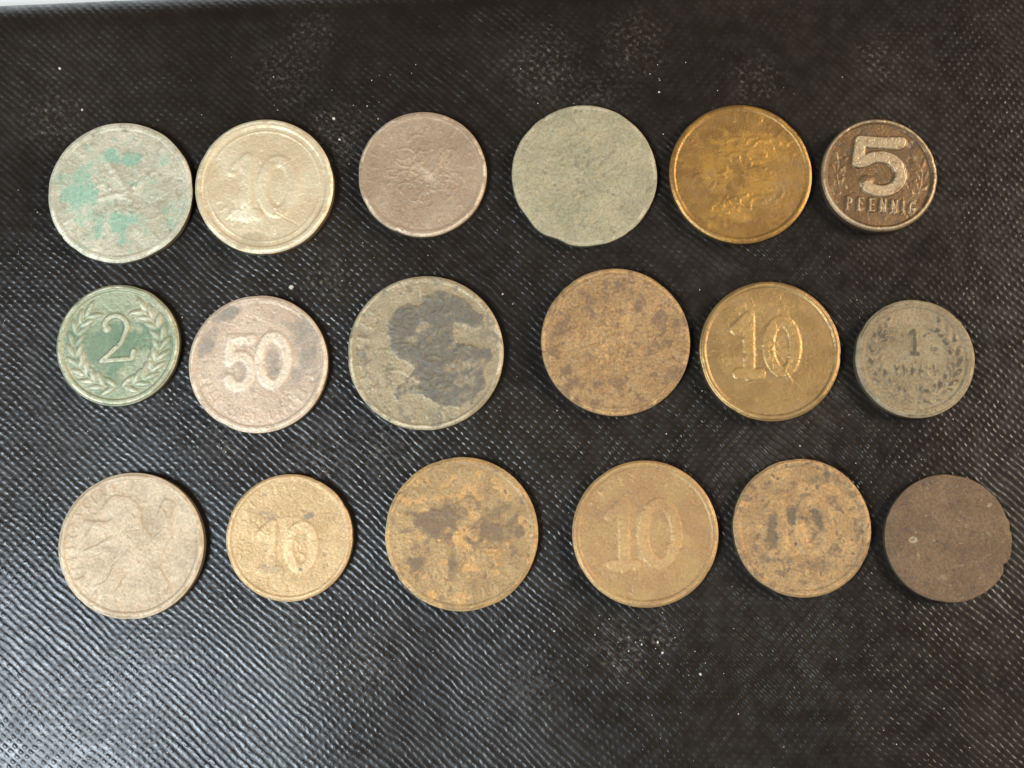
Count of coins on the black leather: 18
